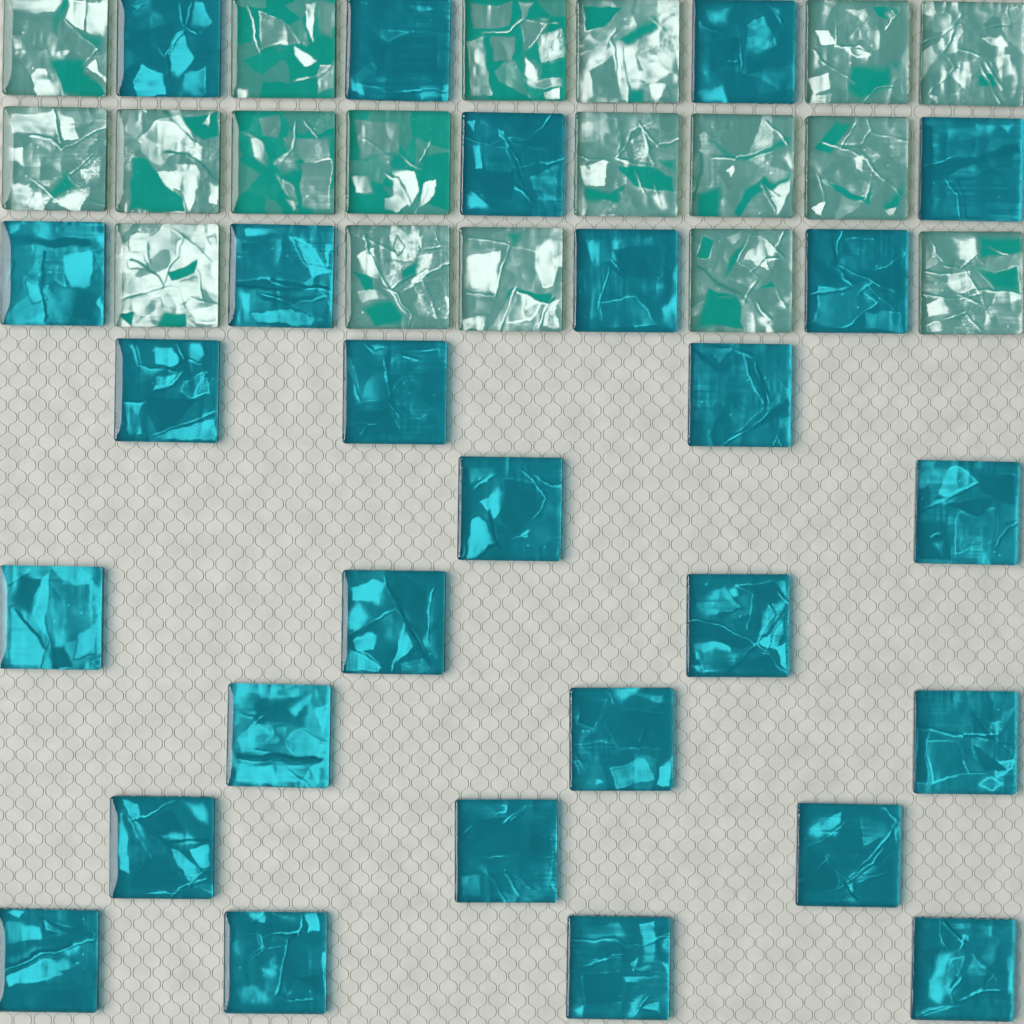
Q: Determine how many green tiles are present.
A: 18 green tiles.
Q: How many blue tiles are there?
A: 27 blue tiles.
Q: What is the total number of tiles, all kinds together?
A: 45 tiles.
